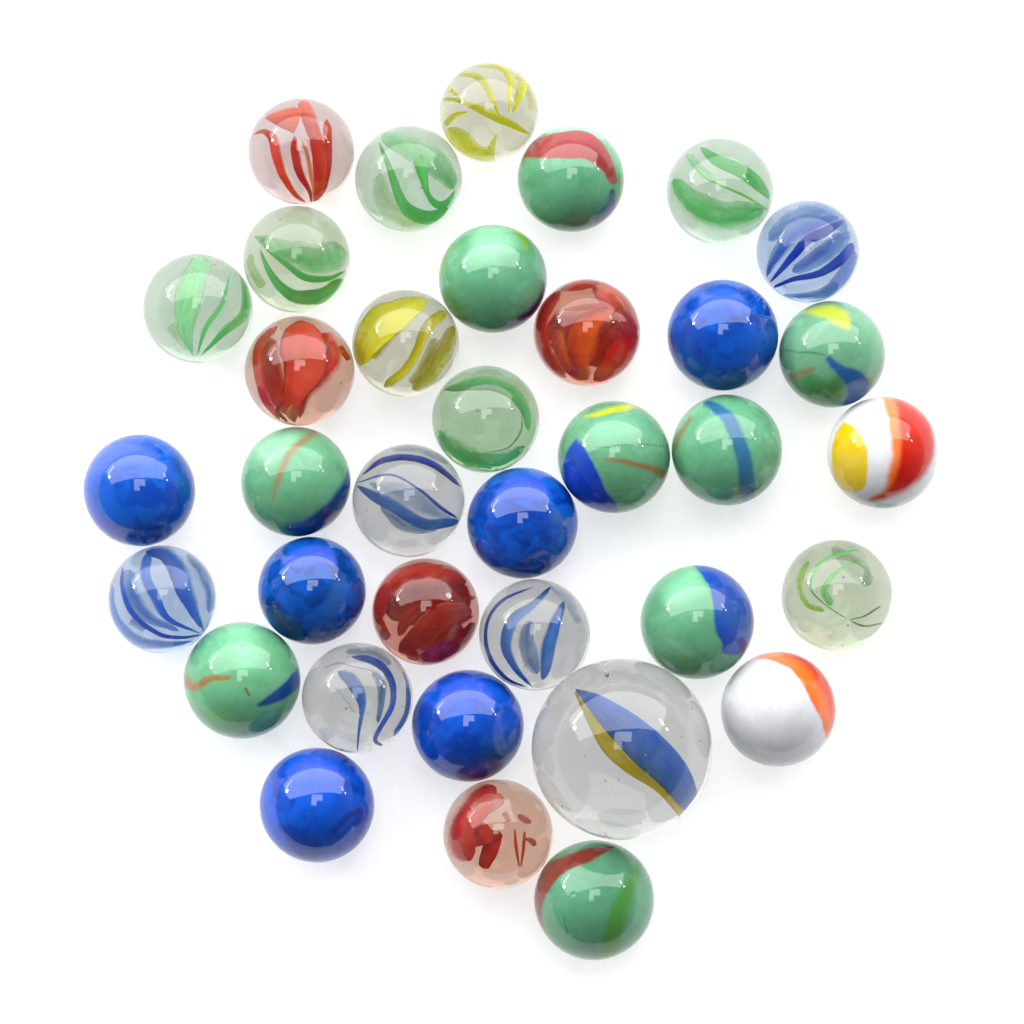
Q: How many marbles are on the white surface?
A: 36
